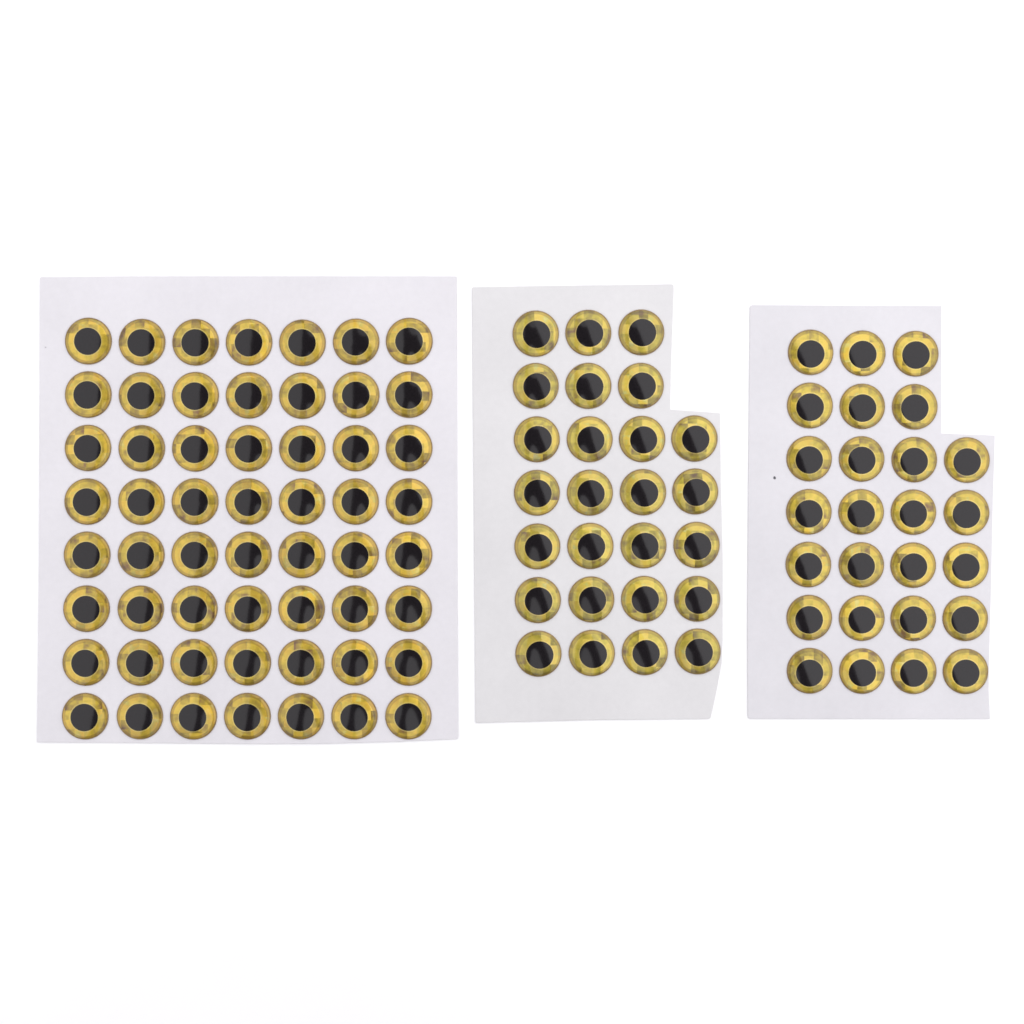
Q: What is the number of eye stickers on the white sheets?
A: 108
